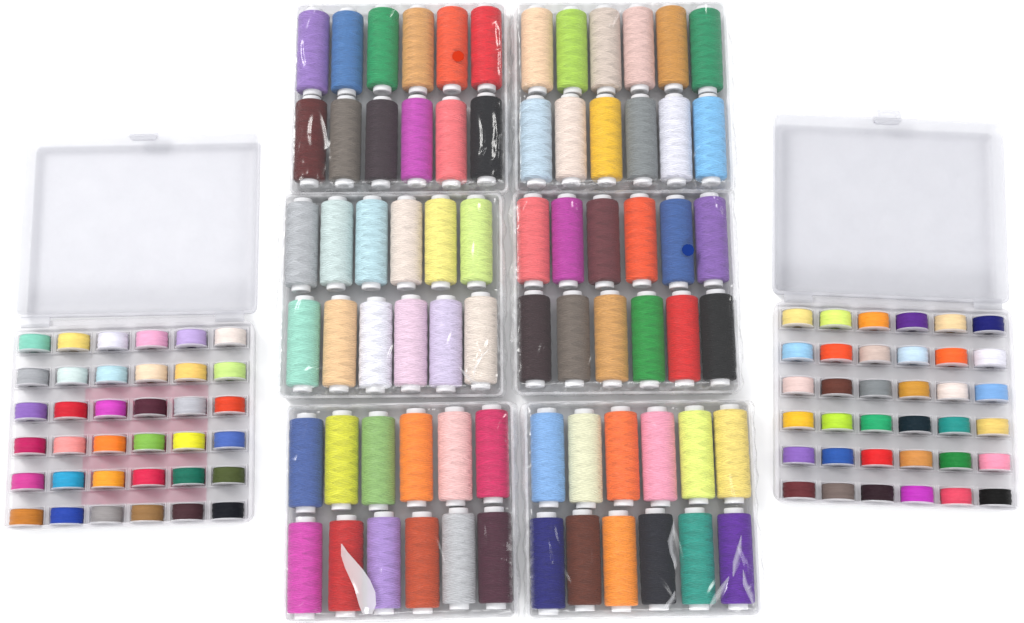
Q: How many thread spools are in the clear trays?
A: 72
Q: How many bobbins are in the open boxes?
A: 72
